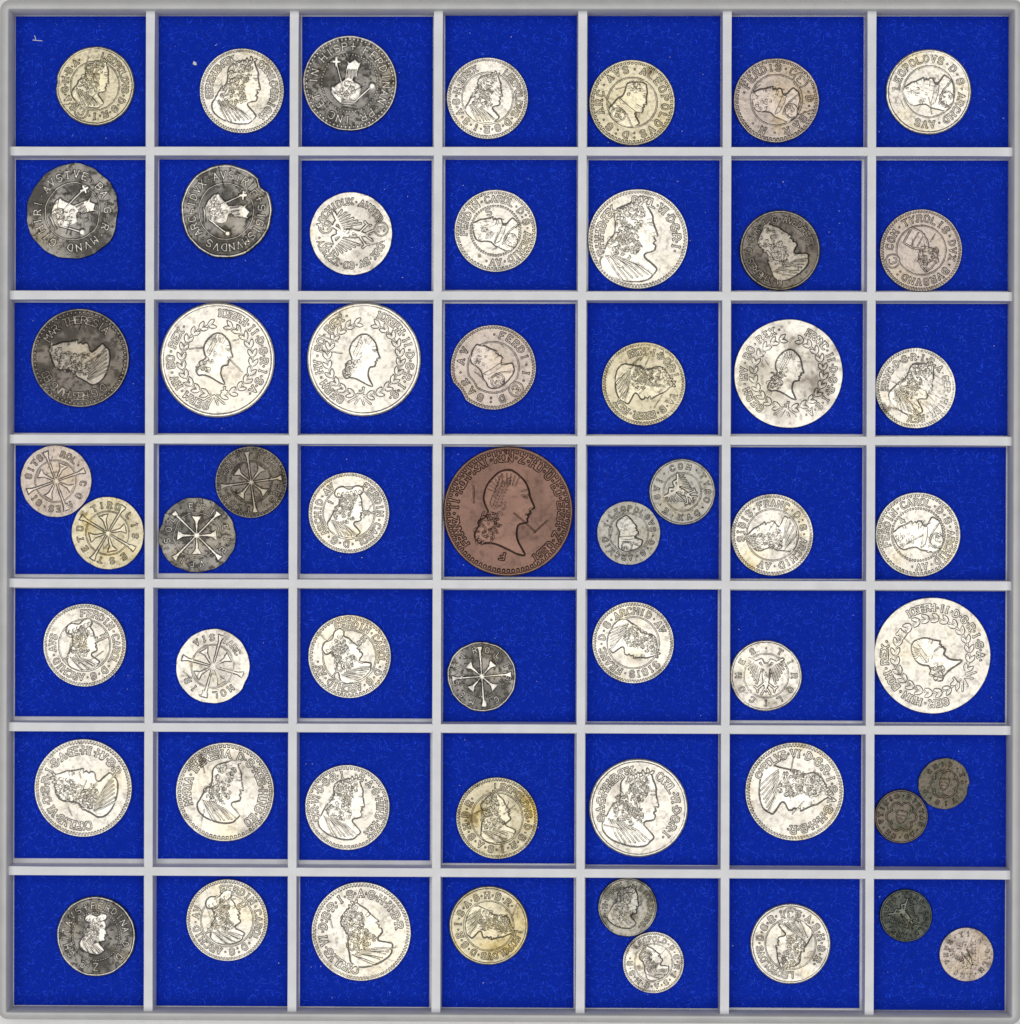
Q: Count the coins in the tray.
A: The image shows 55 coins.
